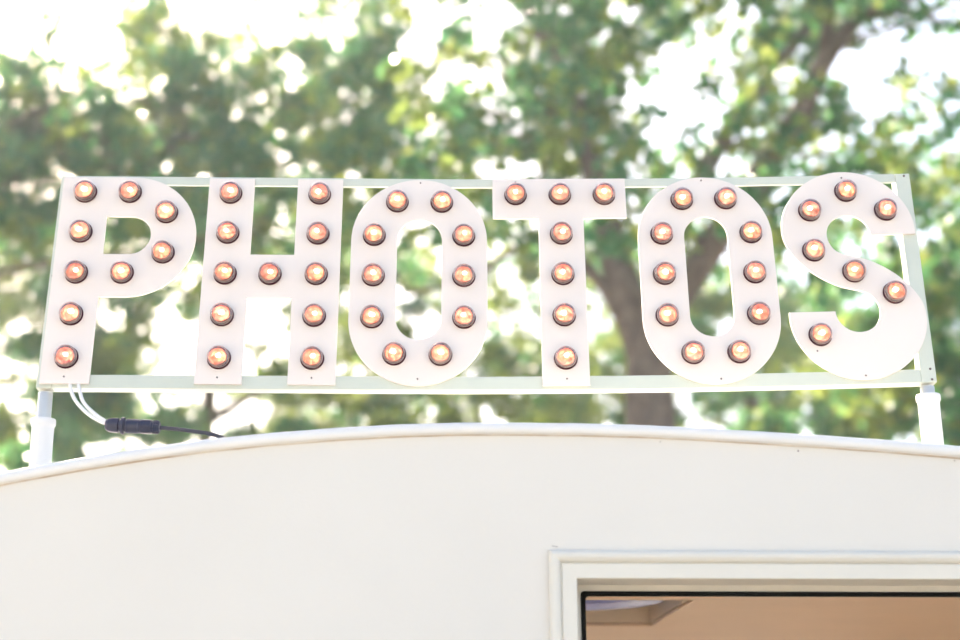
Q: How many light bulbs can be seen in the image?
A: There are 54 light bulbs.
